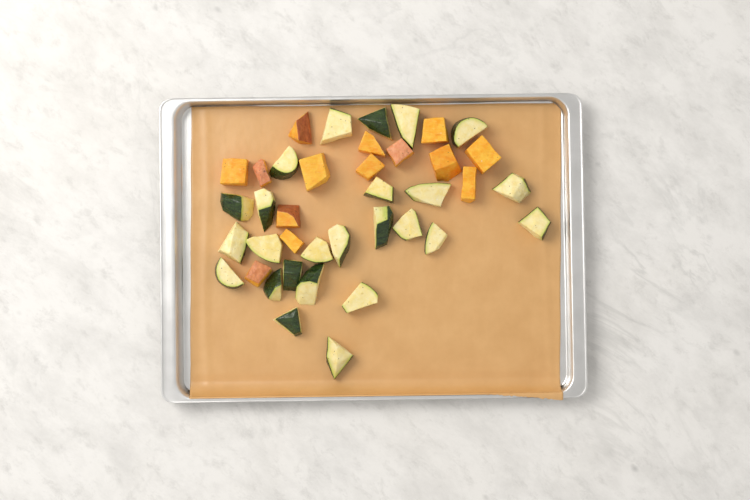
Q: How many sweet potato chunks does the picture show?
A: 14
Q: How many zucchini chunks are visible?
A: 25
